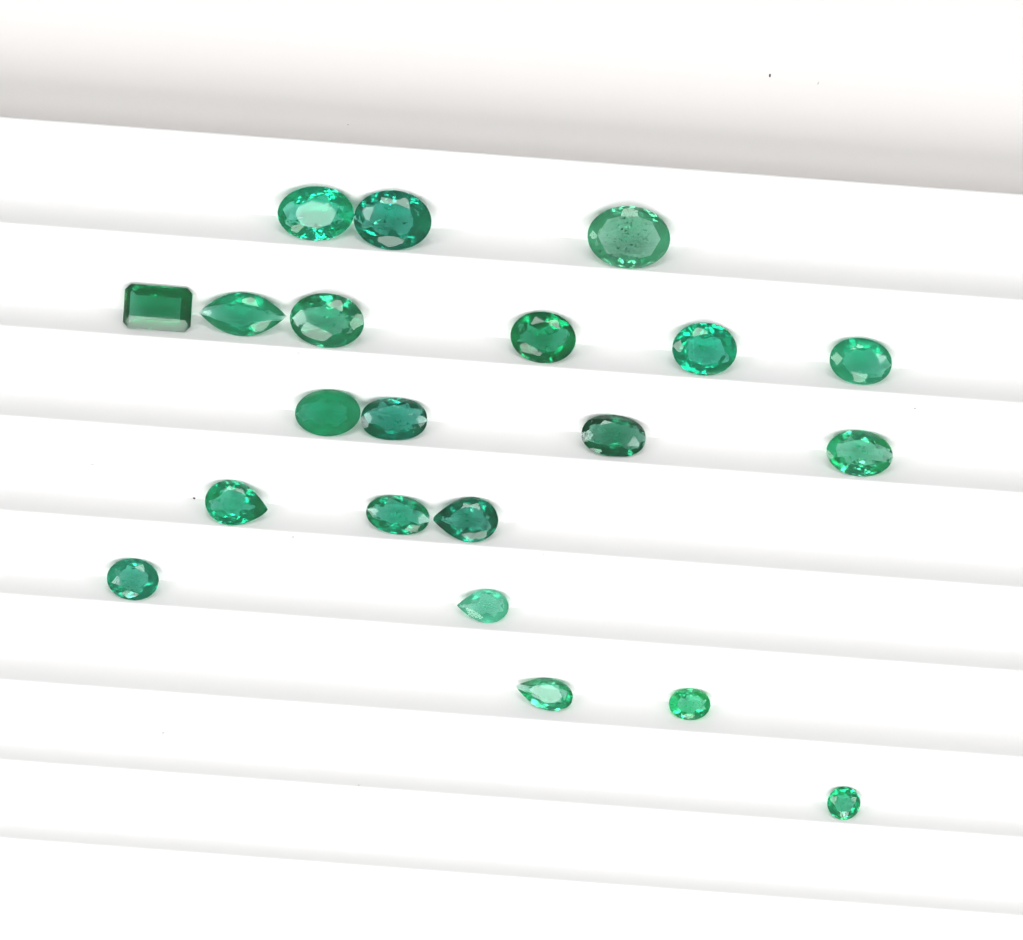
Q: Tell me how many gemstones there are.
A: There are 21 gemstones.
